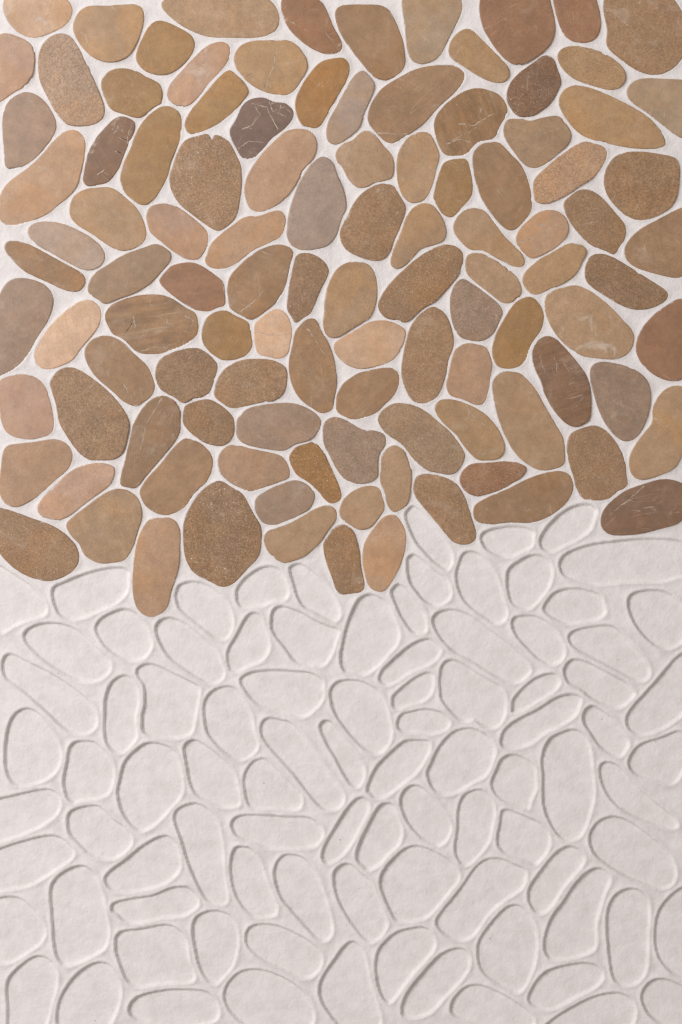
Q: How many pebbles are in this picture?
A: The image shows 109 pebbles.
